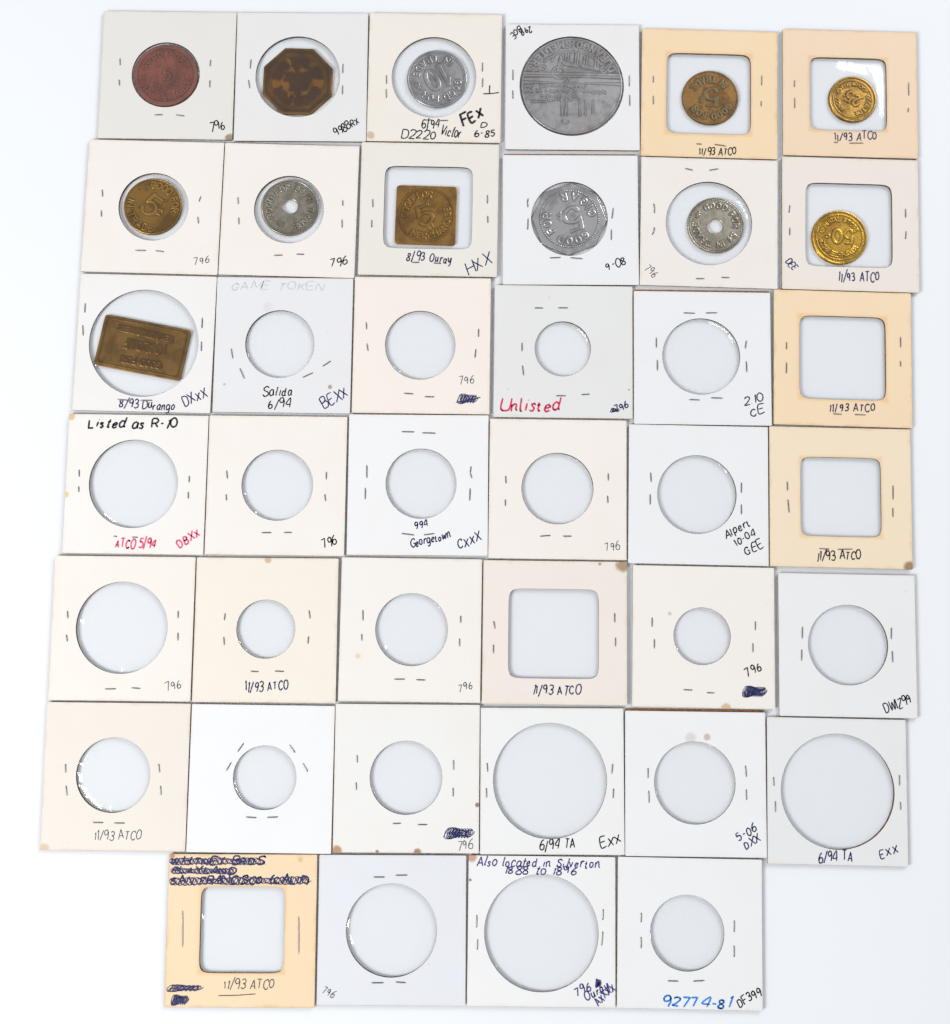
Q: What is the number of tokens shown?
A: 13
